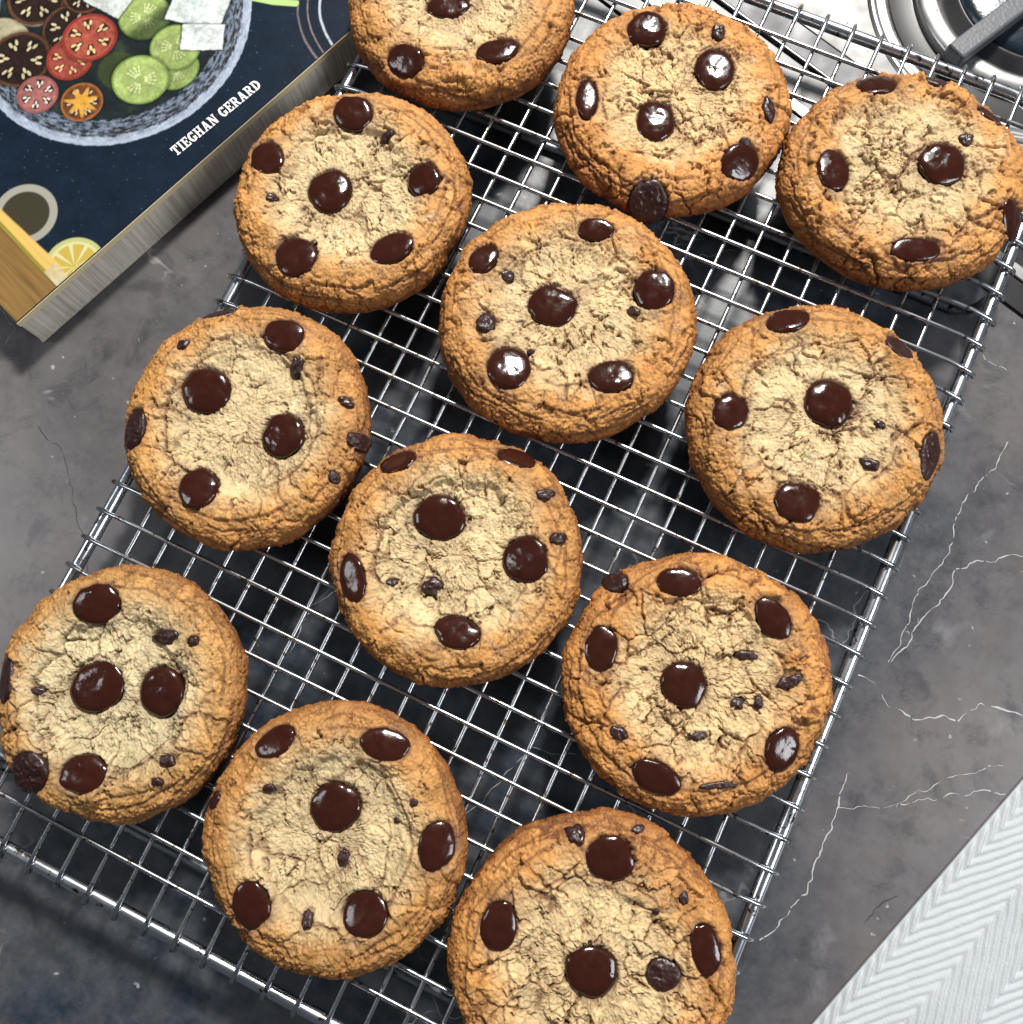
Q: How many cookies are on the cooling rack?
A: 12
